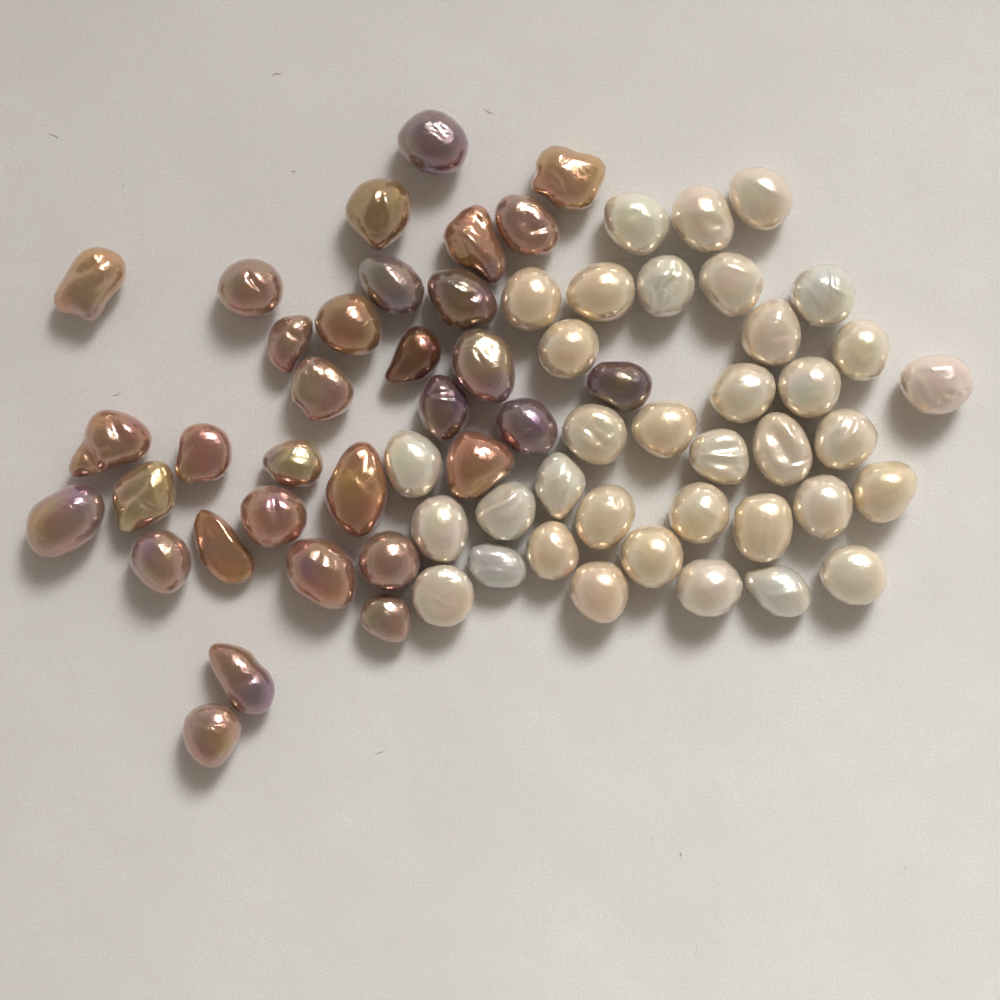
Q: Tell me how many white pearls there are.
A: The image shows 36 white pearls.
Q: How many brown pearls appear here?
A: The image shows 32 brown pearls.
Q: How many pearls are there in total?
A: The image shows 68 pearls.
